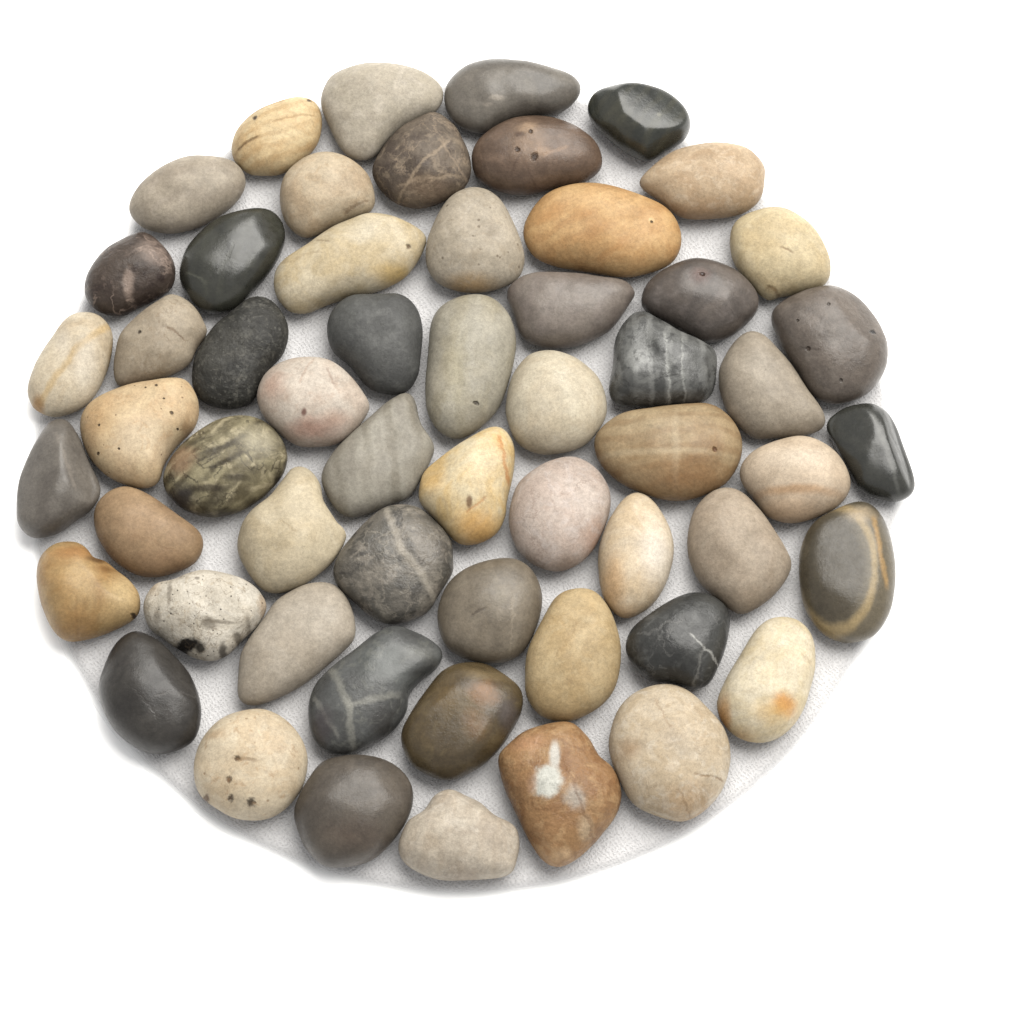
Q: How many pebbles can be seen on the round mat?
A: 57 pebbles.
